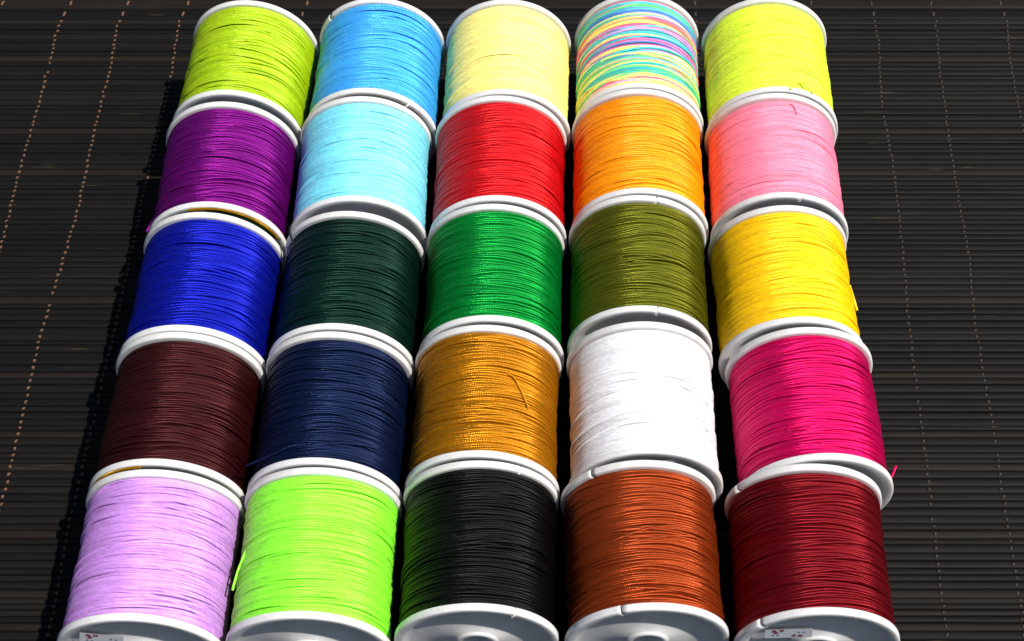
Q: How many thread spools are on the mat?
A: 25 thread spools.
